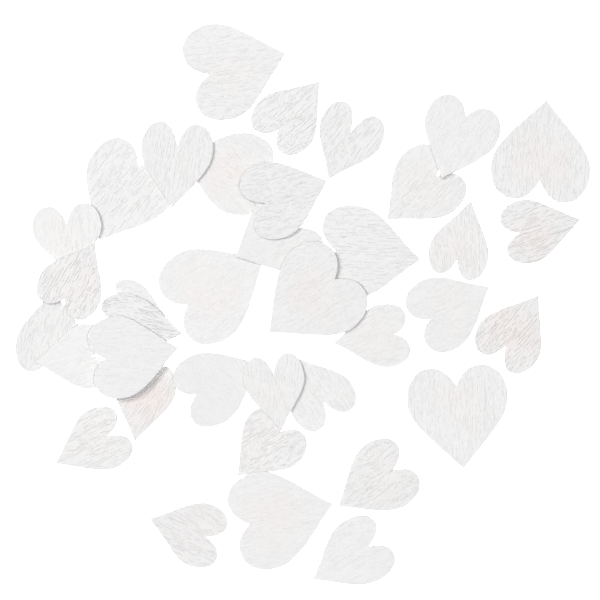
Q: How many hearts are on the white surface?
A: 37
